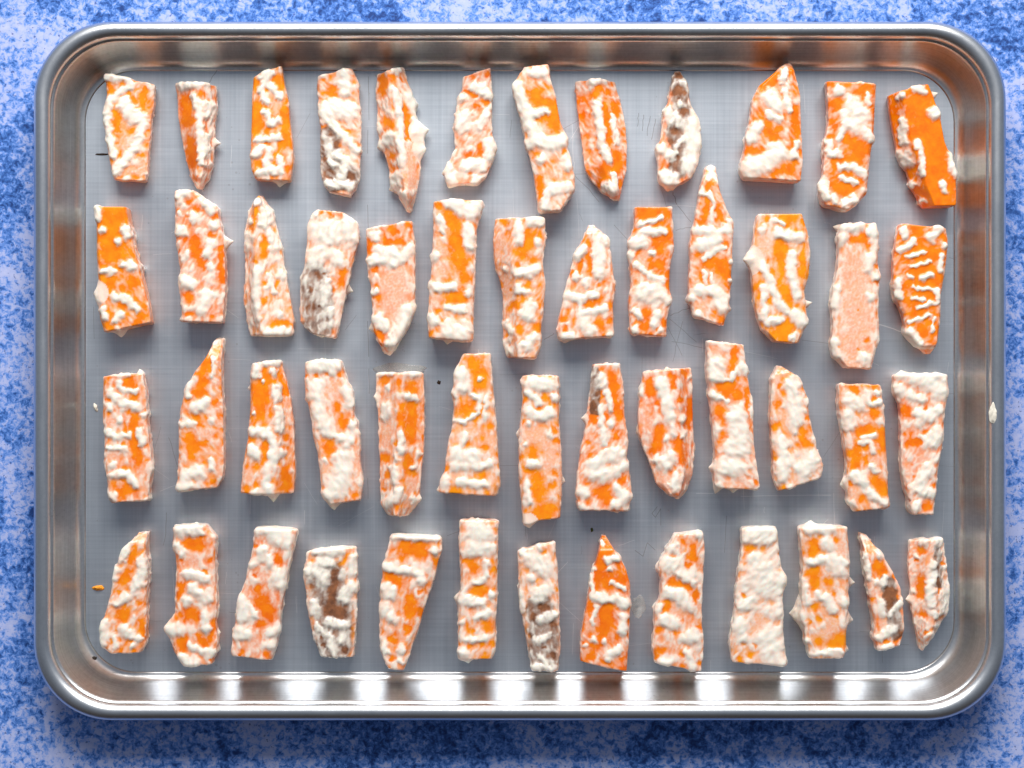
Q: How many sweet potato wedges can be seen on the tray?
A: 51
